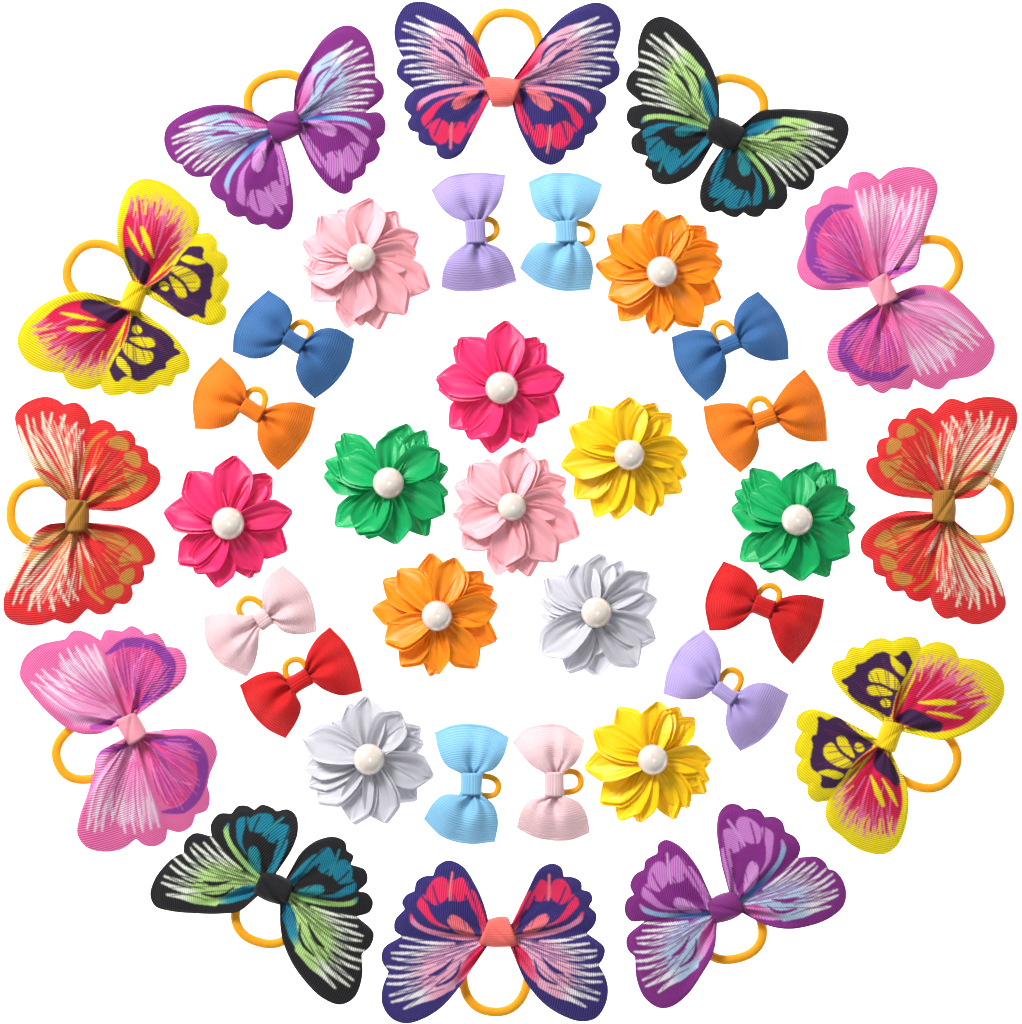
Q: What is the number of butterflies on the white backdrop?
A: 12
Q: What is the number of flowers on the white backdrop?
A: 12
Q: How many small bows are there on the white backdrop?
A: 12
